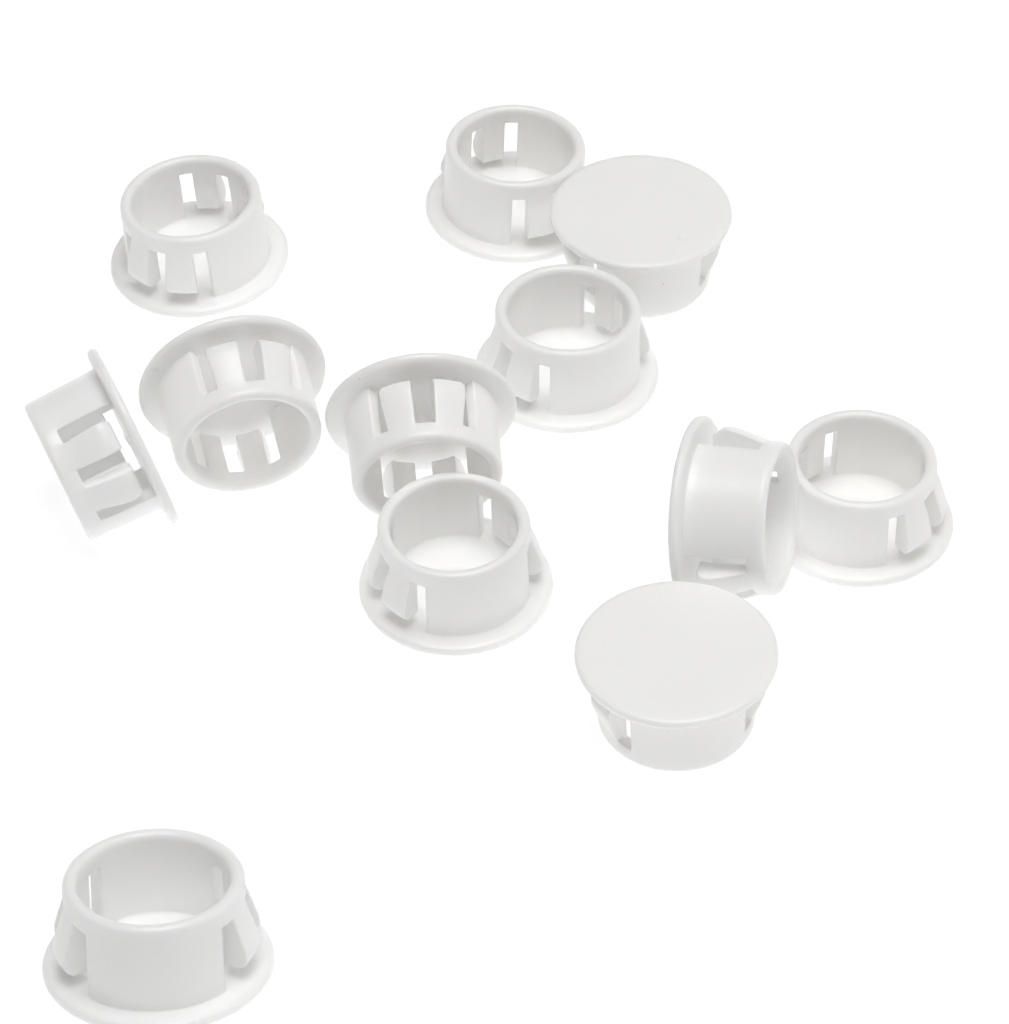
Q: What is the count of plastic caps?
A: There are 12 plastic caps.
